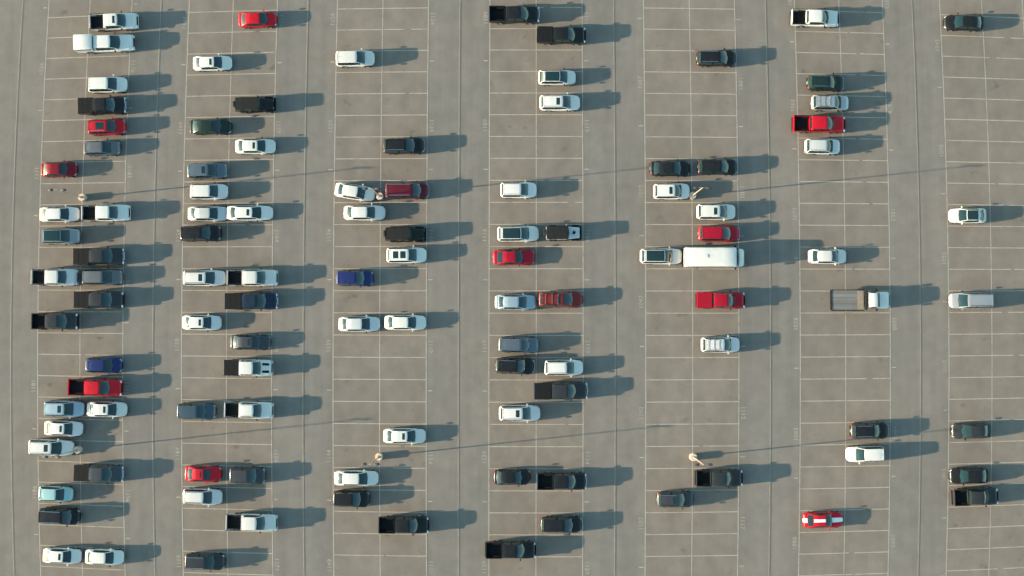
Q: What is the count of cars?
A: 82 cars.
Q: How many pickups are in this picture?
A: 26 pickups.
